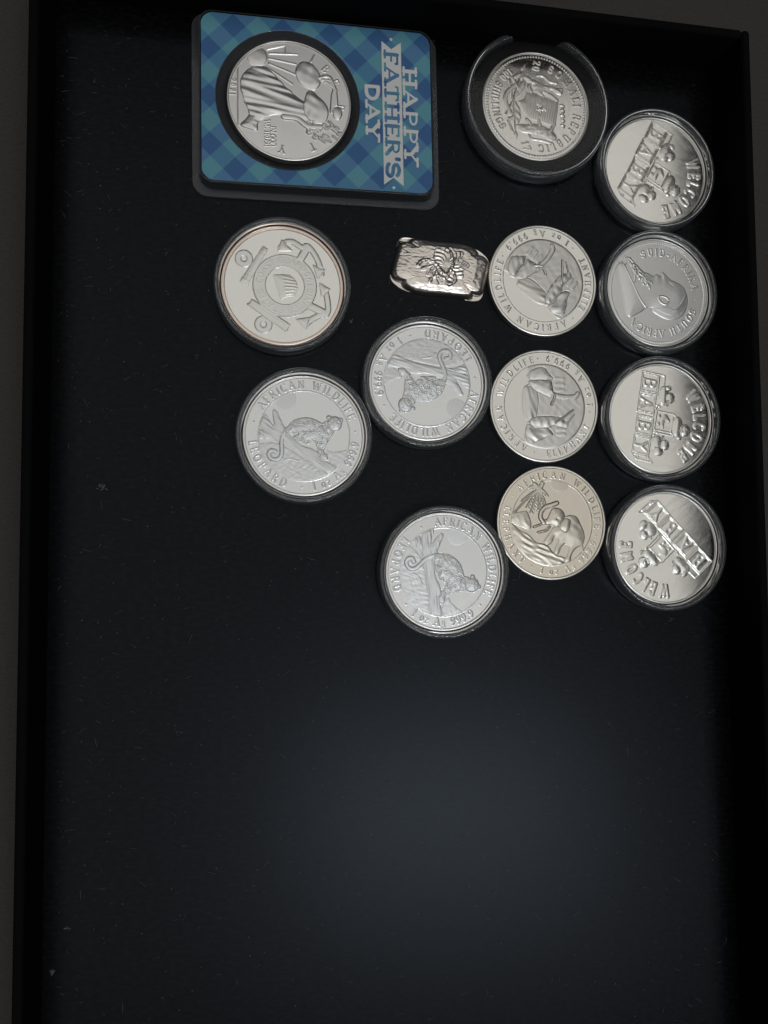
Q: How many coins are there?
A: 13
